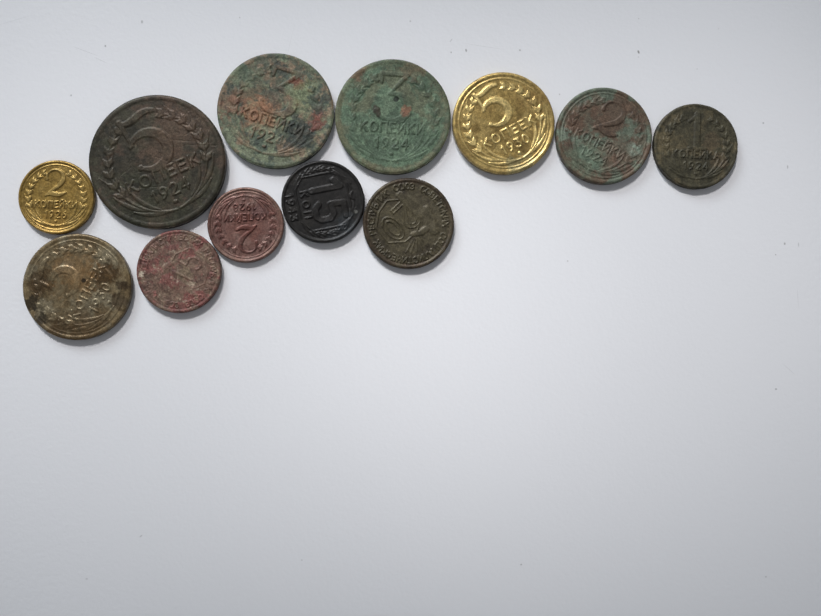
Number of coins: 12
